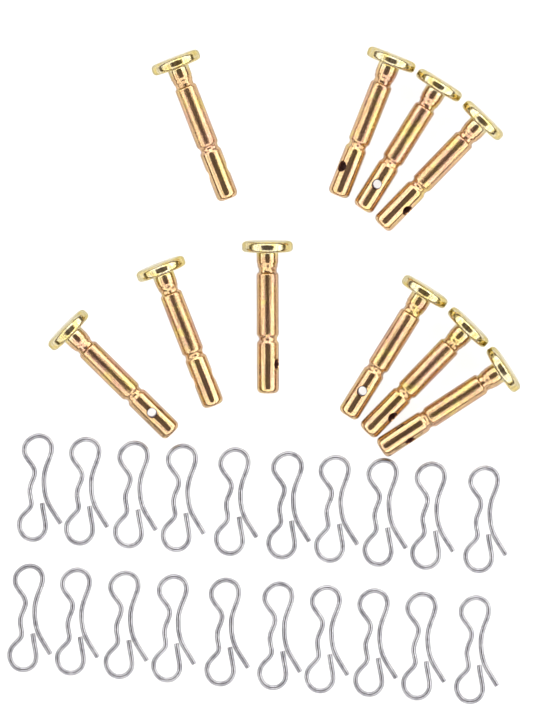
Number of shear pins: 10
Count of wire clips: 20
